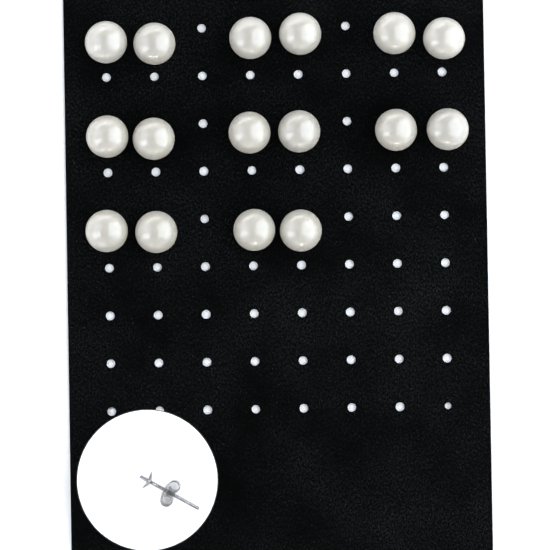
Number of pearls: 16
